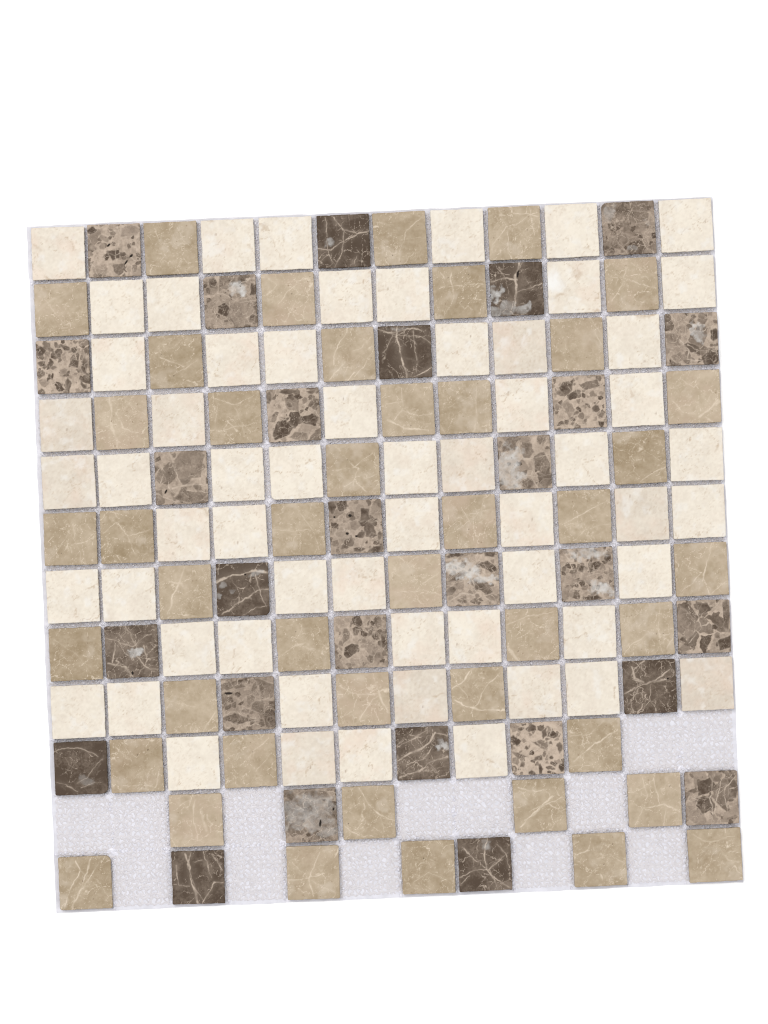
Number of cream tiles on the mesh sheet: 59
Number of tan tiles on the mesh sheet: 44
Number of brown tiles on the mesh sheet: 28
